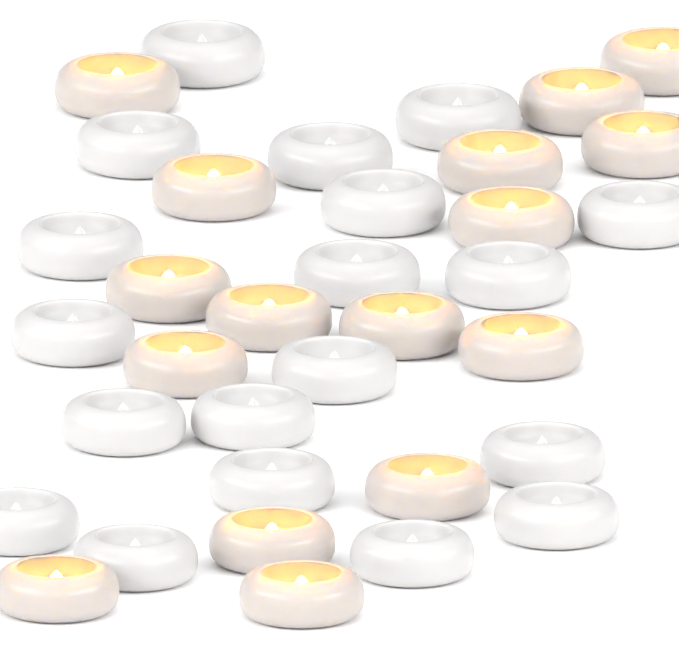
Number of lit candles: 16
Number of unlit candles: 19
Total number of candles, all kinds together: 35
